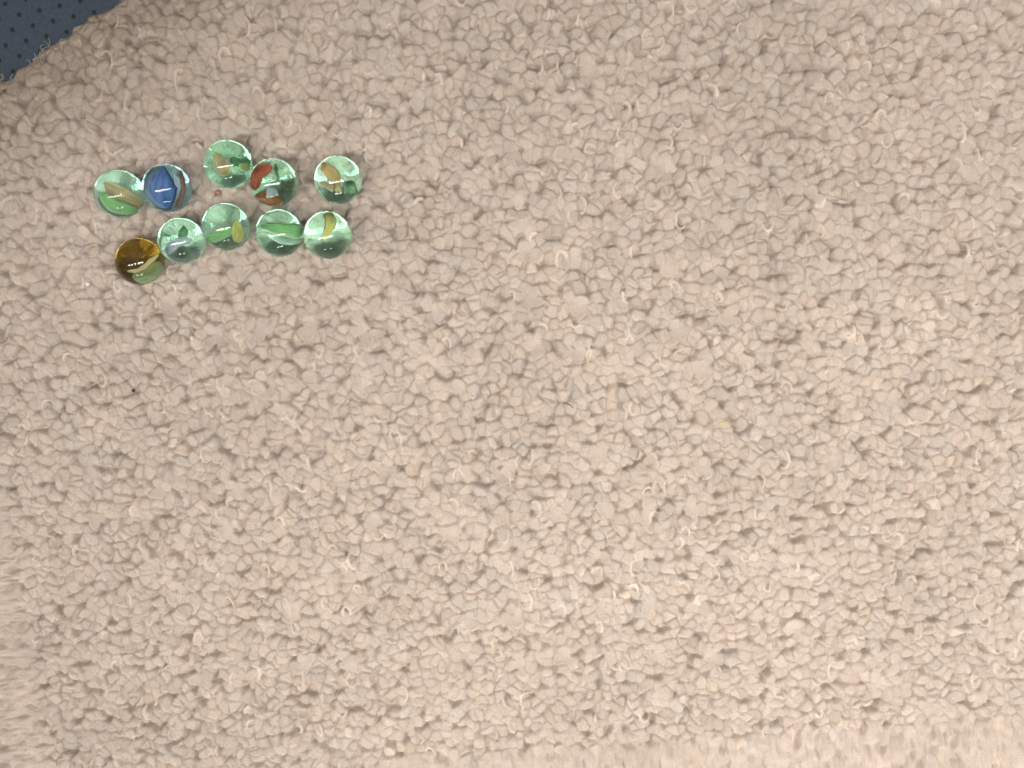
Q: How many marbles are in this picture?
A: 10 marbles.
